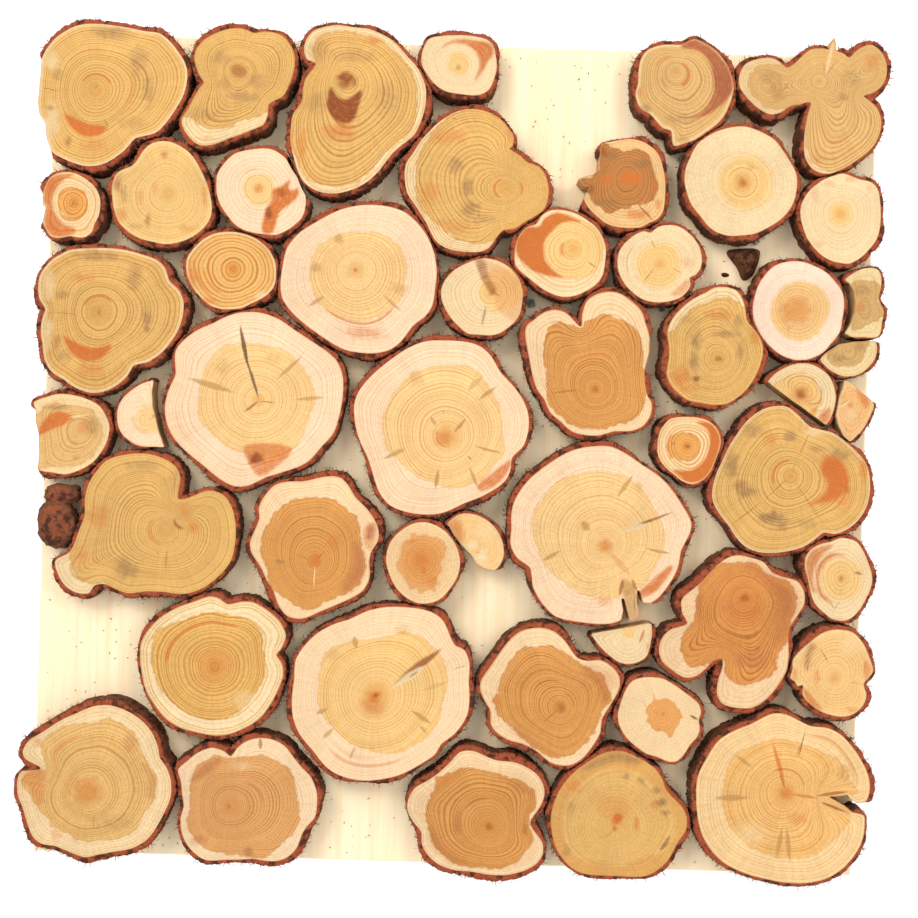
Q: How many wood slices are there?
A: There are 50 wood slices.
